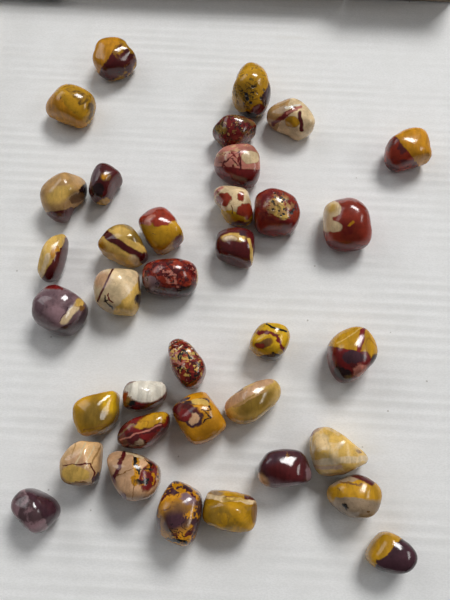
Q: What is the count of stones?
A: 36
